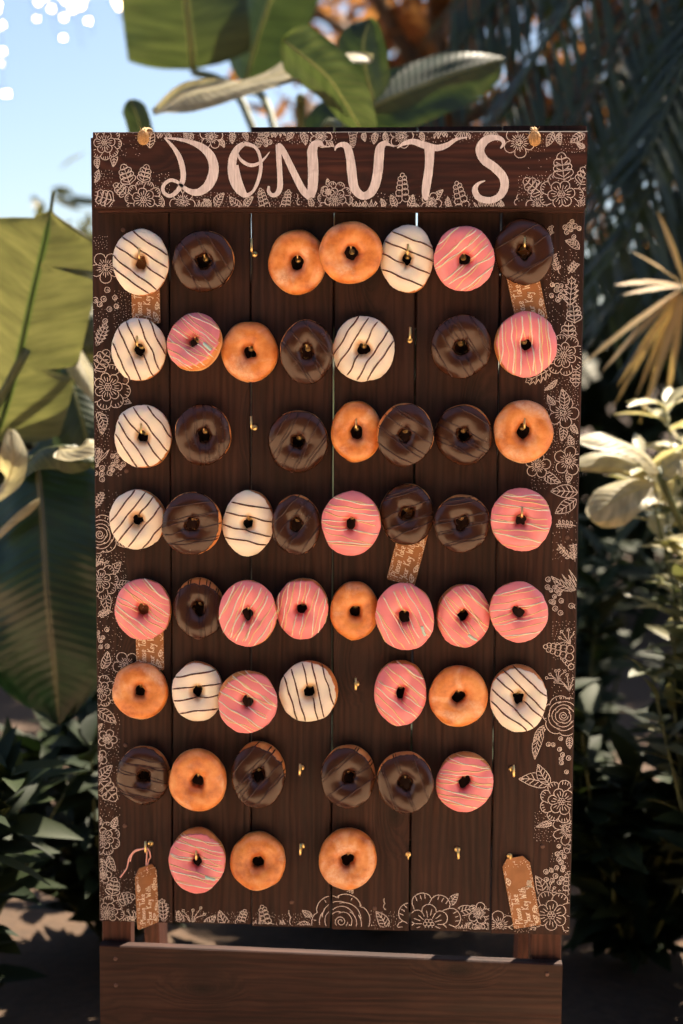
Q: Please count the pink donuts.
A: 15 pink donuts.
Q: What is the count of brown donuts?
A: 17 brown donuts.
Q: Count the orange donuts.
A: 11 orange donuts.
